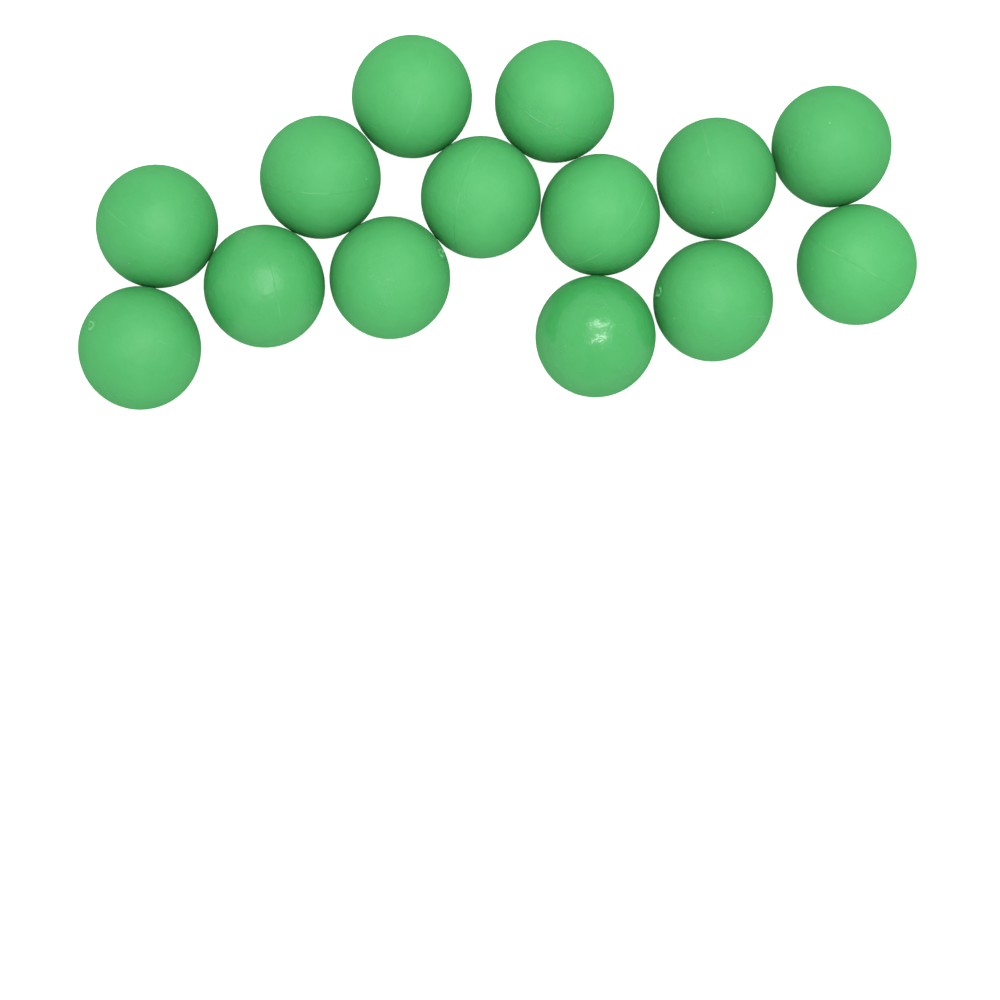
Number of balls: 14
